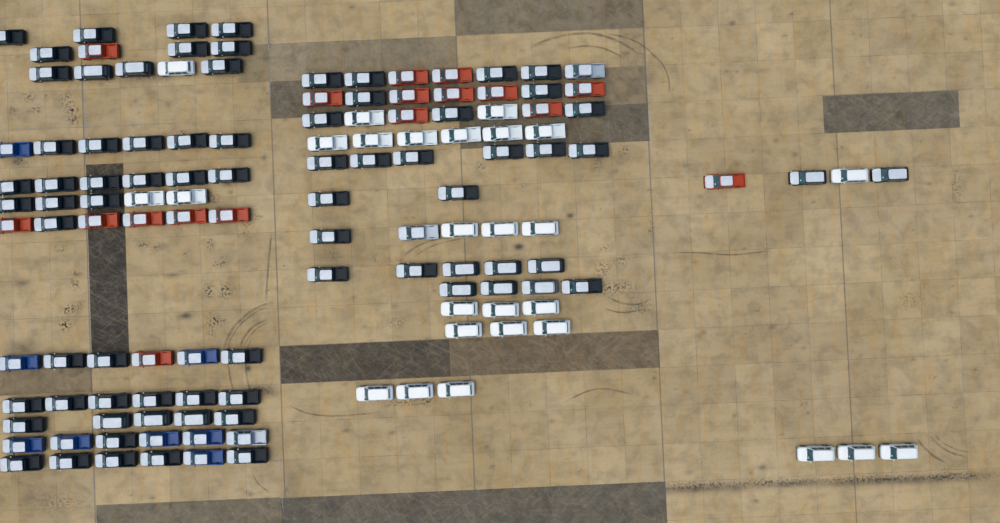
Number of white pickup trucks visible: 10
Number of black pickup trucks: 62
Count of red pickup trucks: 17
